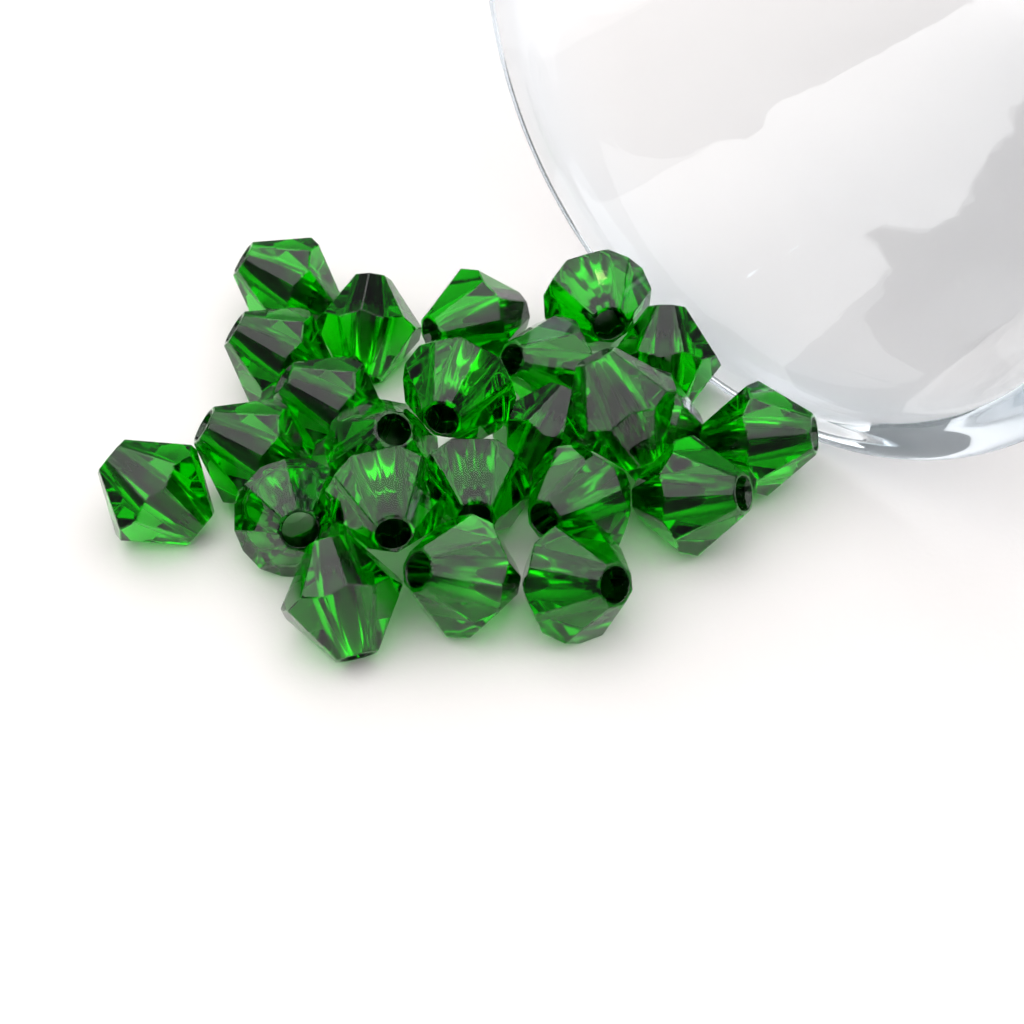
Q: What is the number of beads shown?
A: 24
